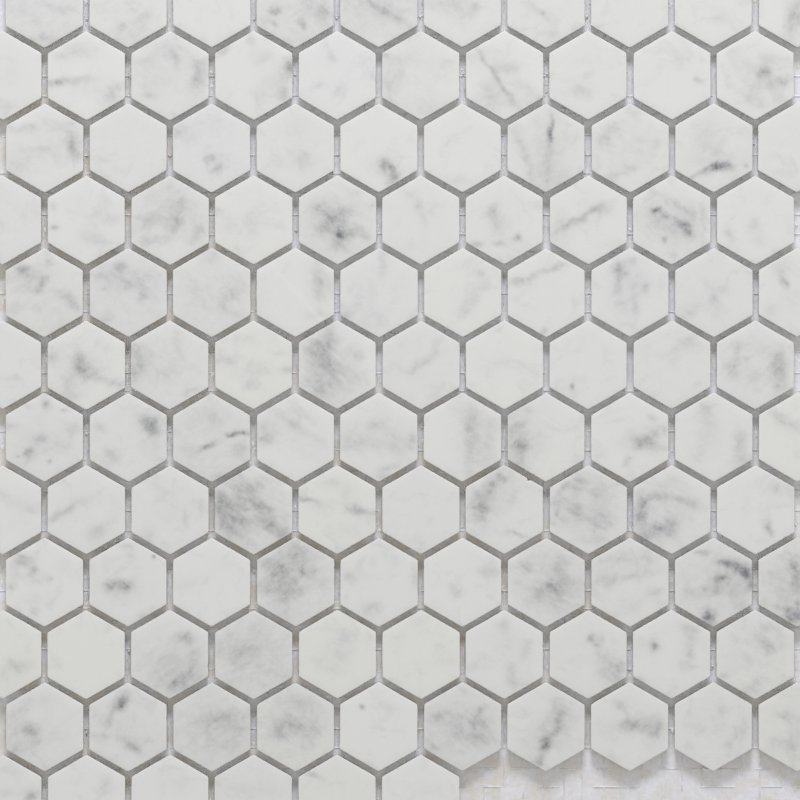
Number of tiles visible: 116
